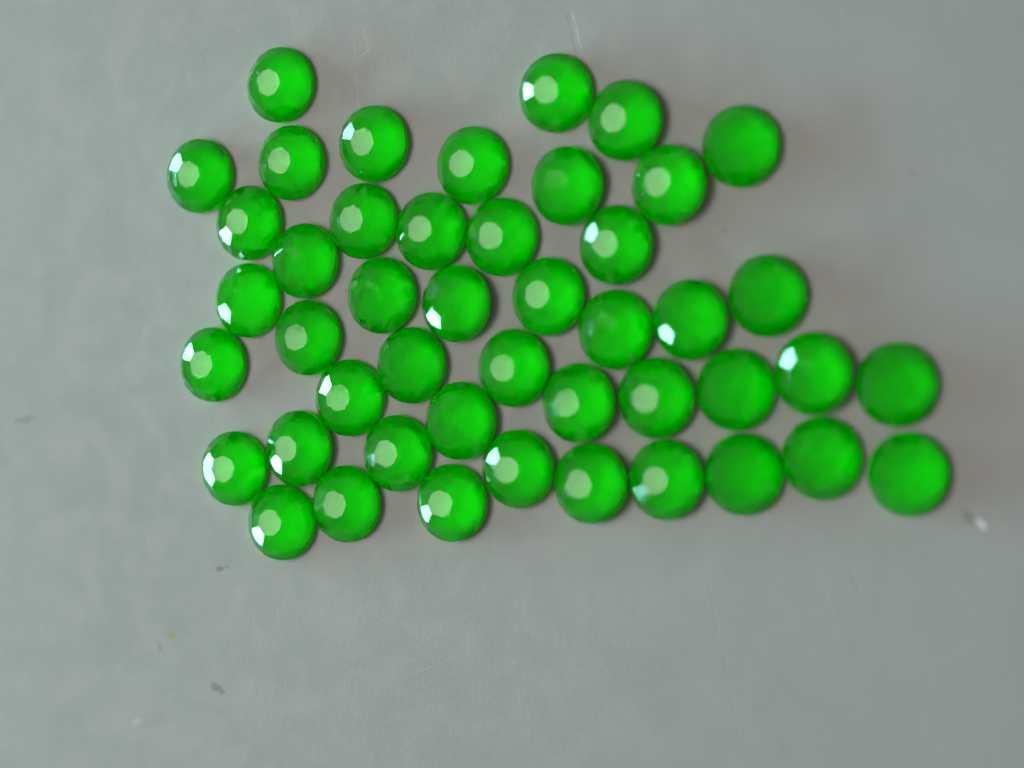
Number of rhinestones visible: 46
